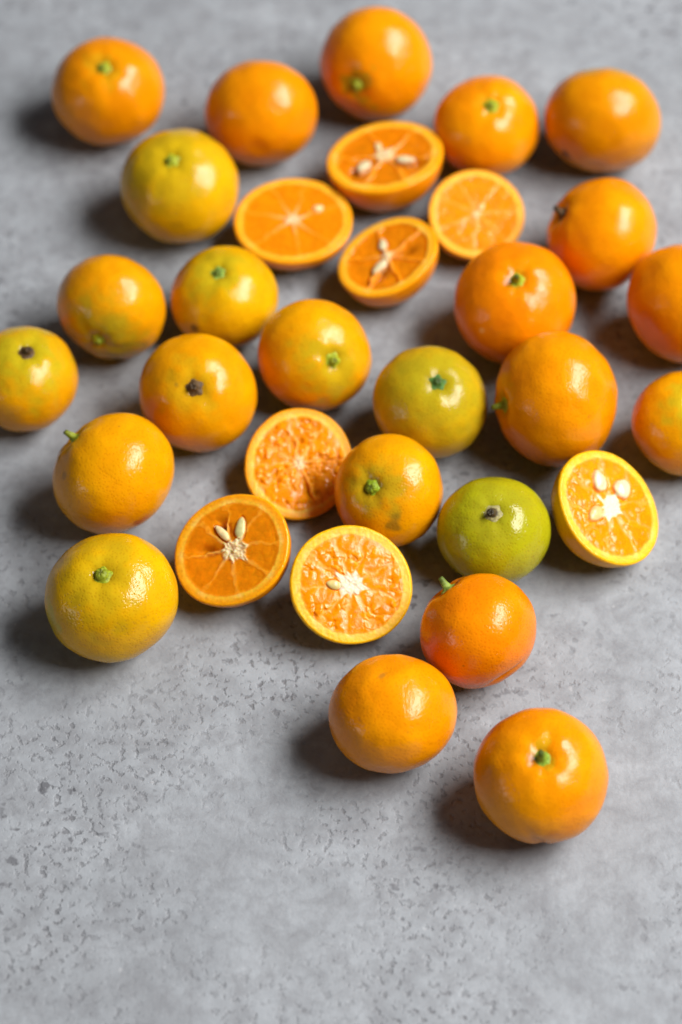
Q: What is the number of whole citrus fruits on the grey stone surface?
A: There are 24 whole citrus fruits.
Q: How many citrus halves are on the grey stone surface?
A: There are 8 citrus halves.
